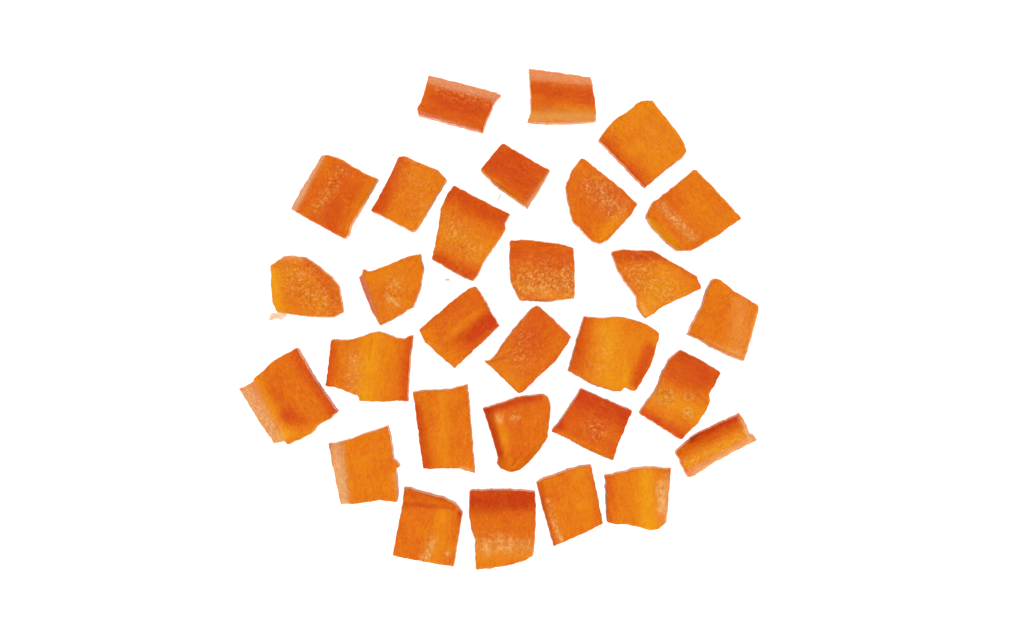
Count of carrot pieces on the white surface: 29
